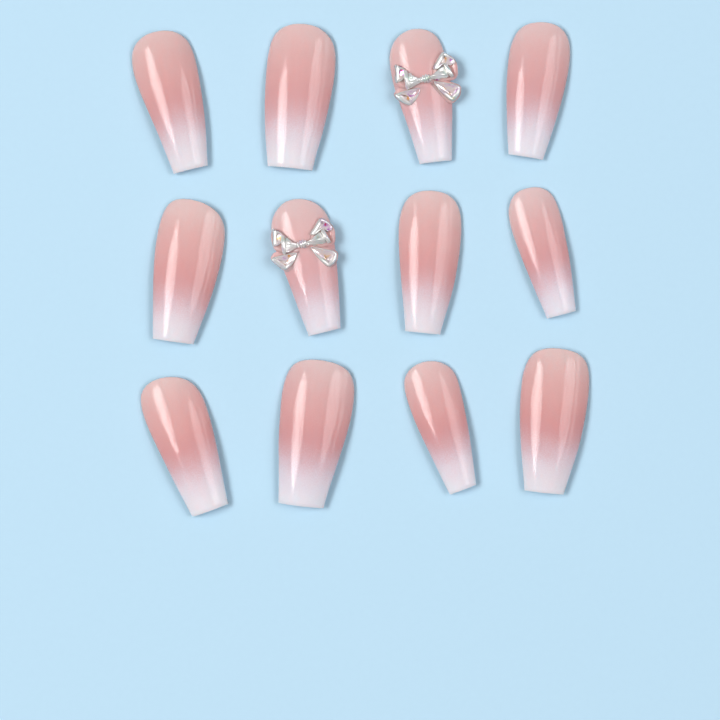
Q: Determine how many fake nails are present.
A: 12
